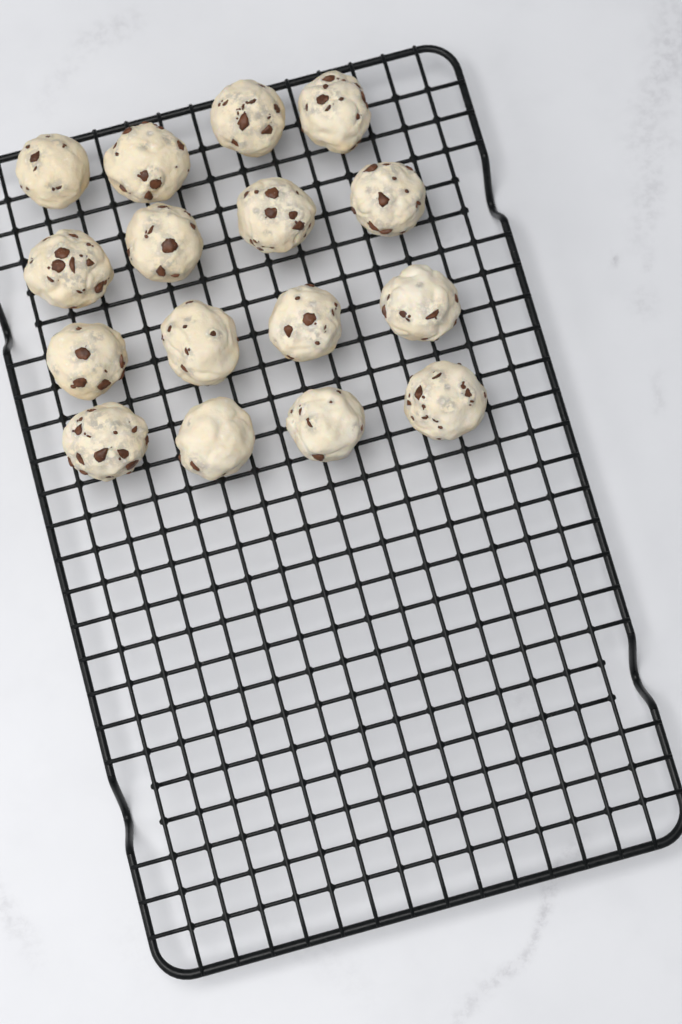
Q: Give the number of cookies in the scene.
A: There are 16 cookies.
